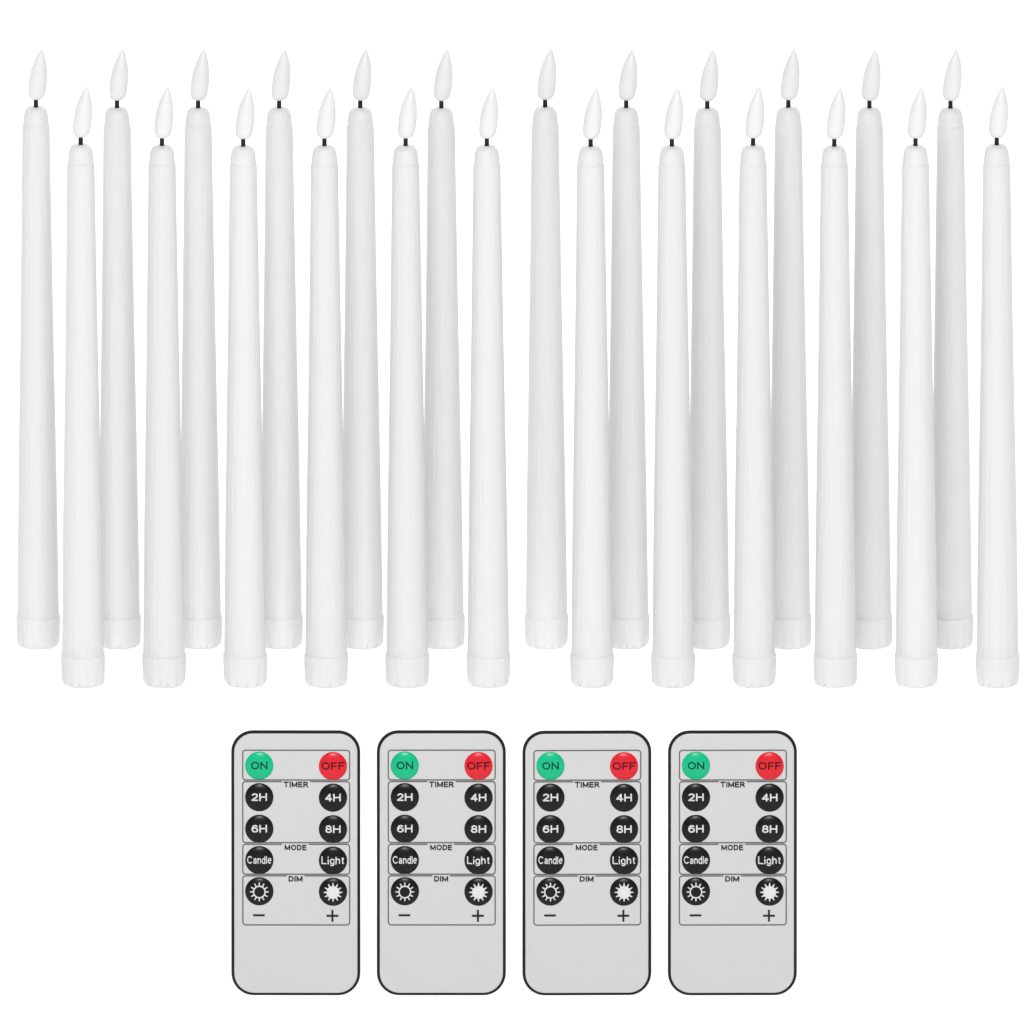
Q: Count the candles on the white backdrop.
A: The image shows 24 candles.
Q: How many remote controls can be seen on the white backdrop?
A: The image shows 4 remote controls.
